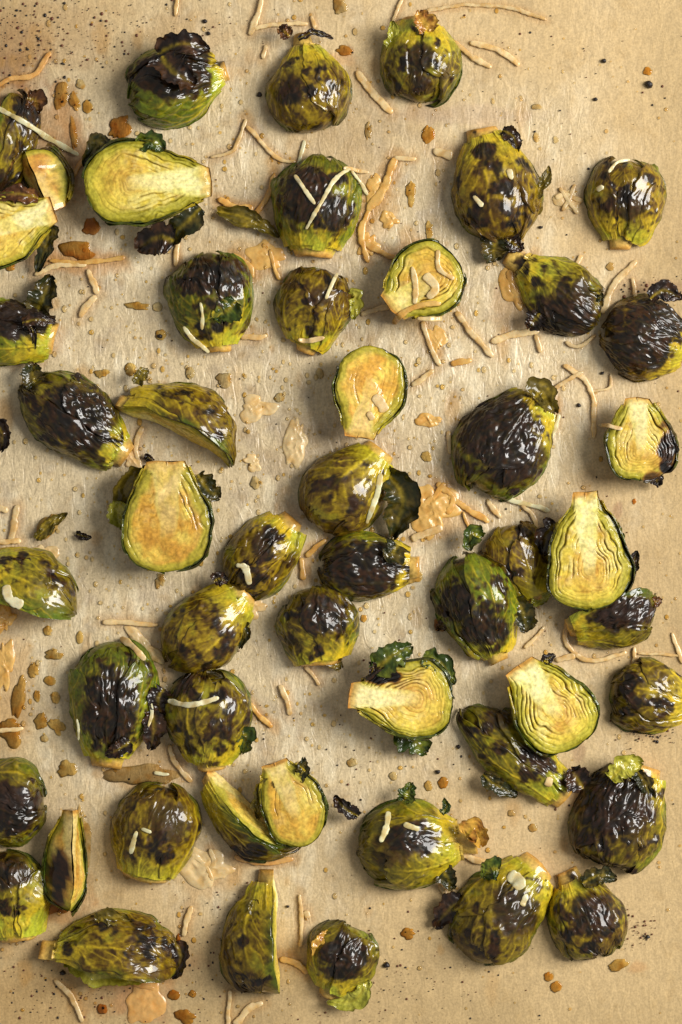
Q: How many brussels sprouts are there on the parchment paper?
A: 51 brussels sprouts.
